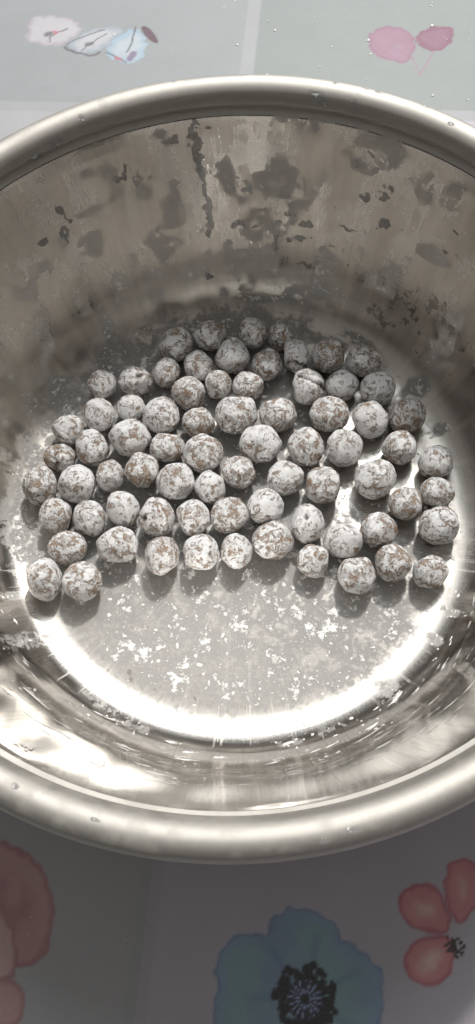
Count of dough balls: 74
